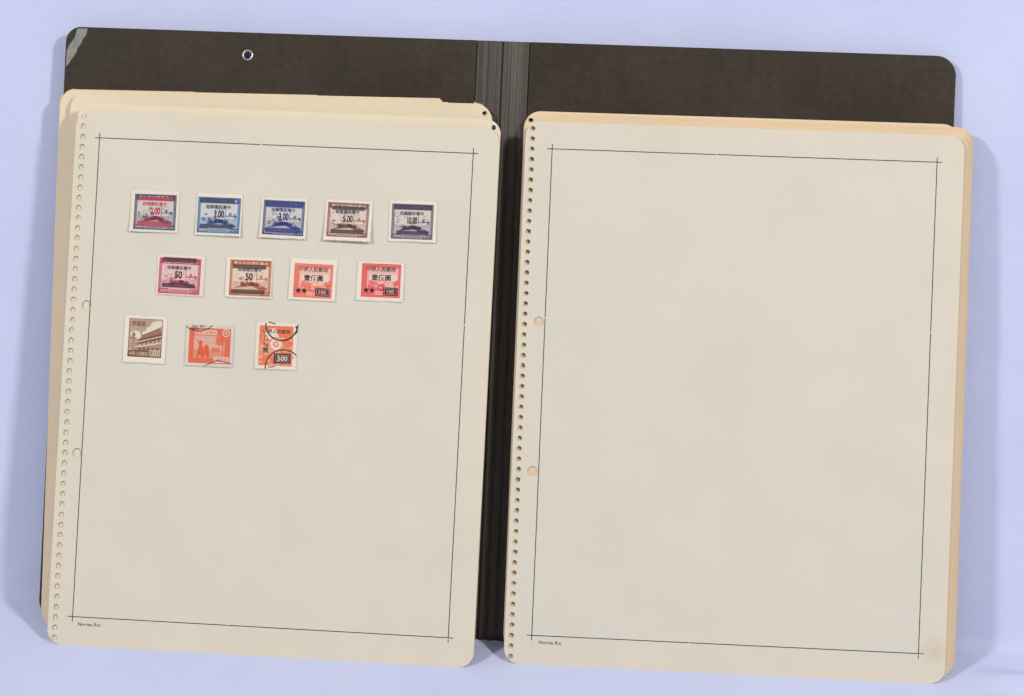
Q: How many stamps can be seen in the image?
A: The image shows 12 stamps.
